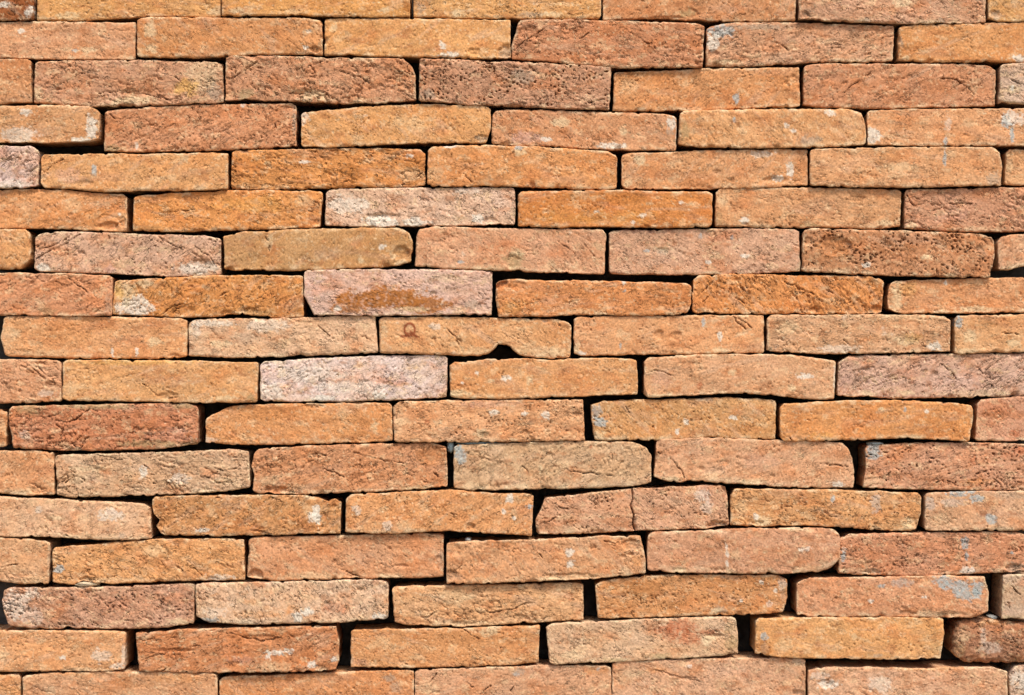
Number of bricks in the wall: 108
